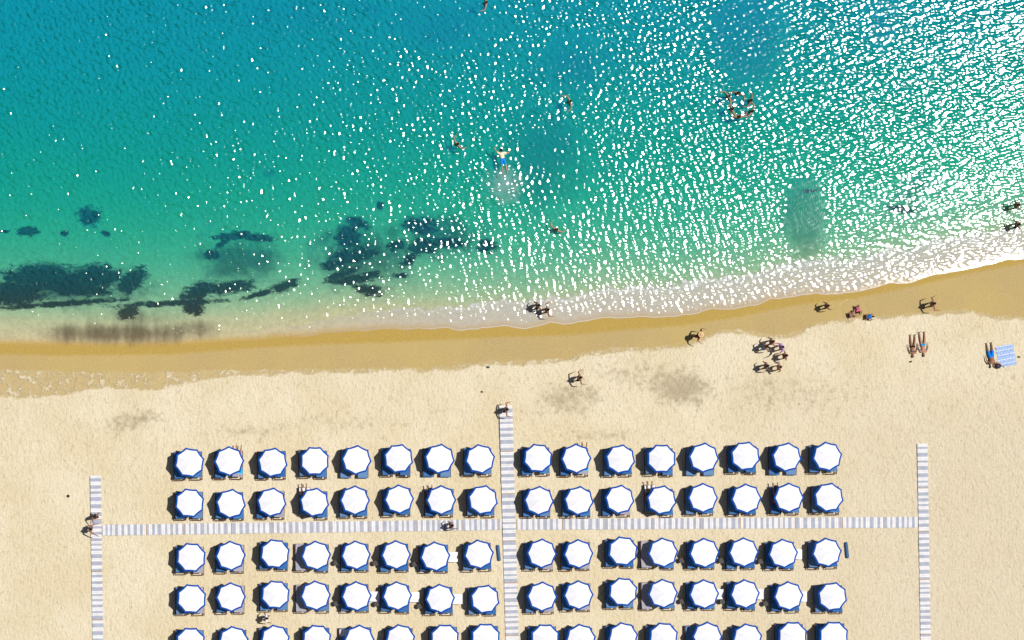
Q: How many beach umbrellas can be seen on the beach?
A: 80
